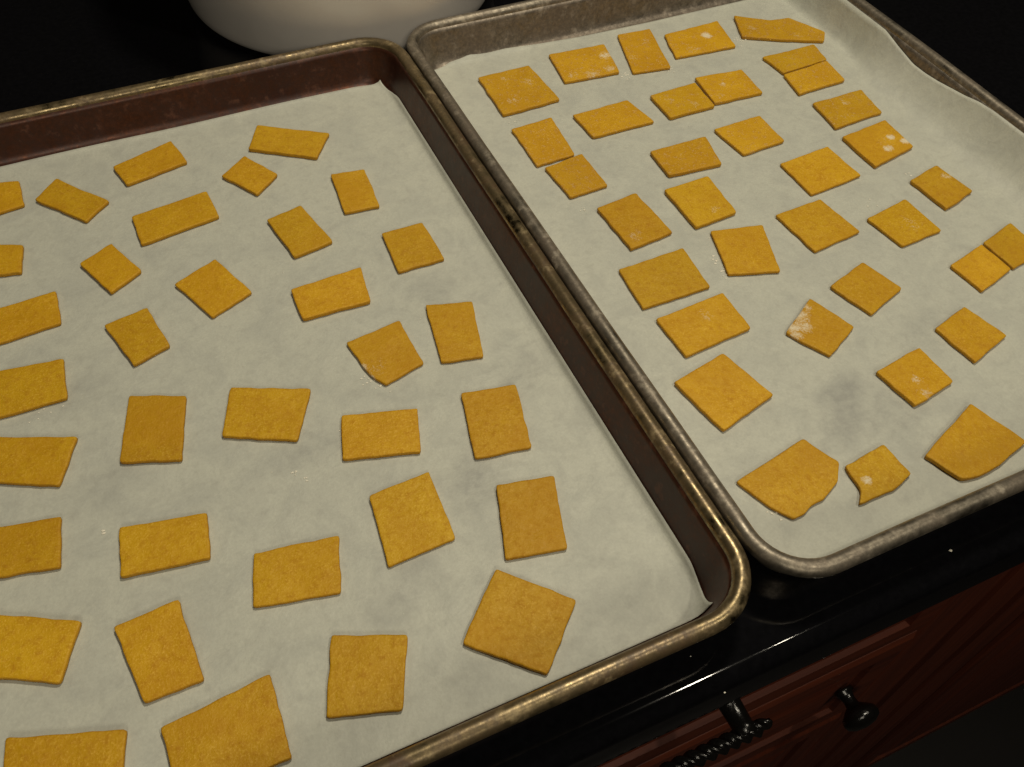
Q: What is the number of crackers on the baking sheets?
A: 69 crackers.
